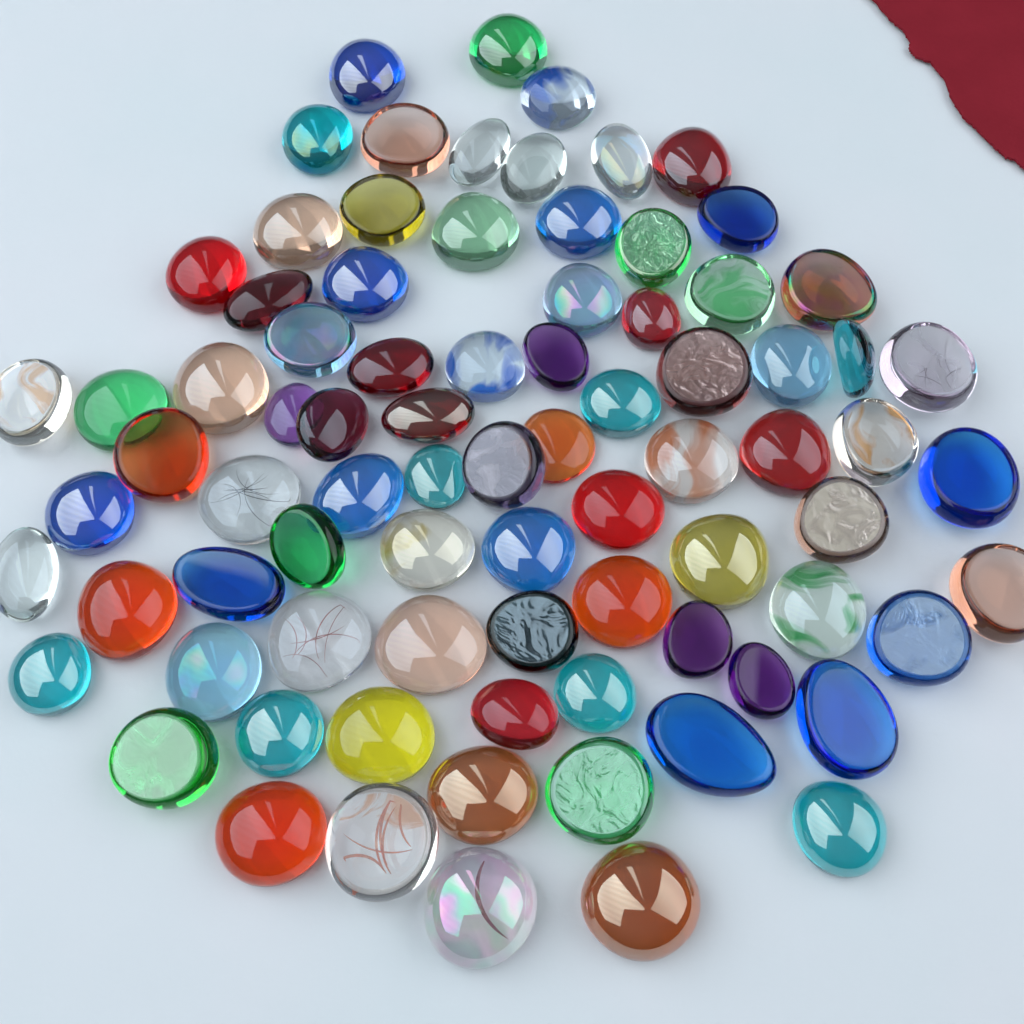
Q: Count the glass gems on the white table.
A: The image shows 82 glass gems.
